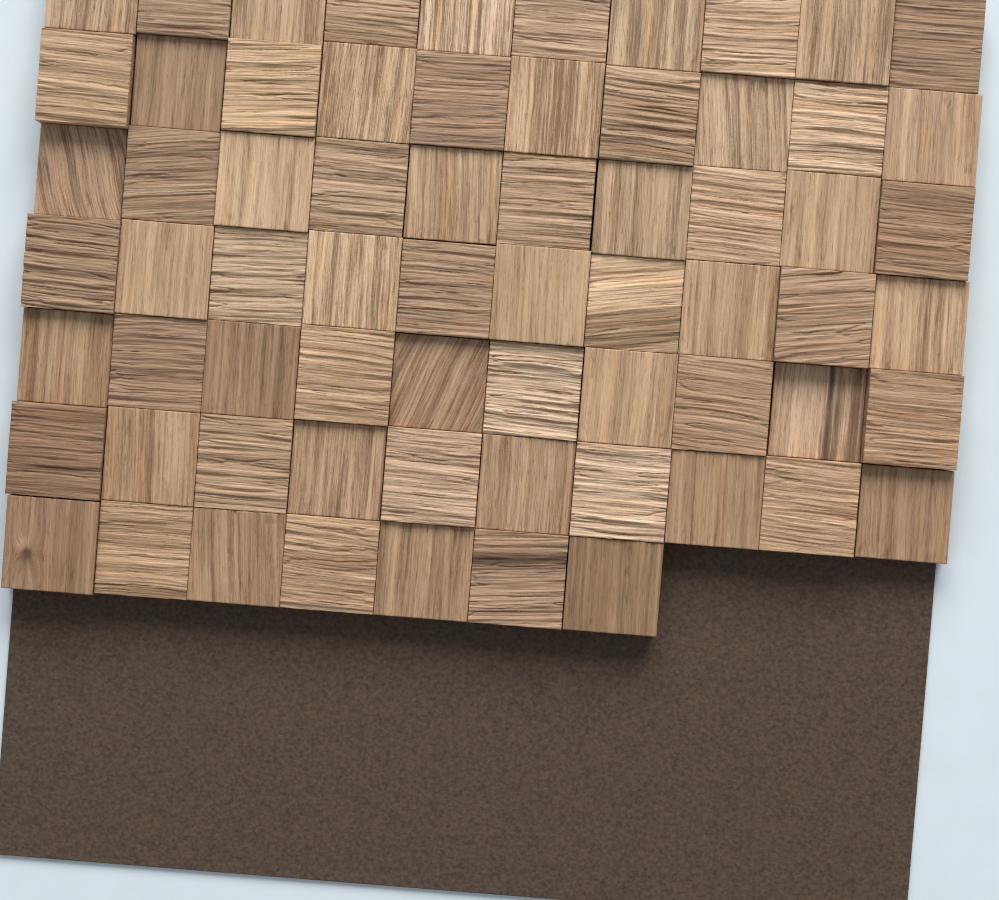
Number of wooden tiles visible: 67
